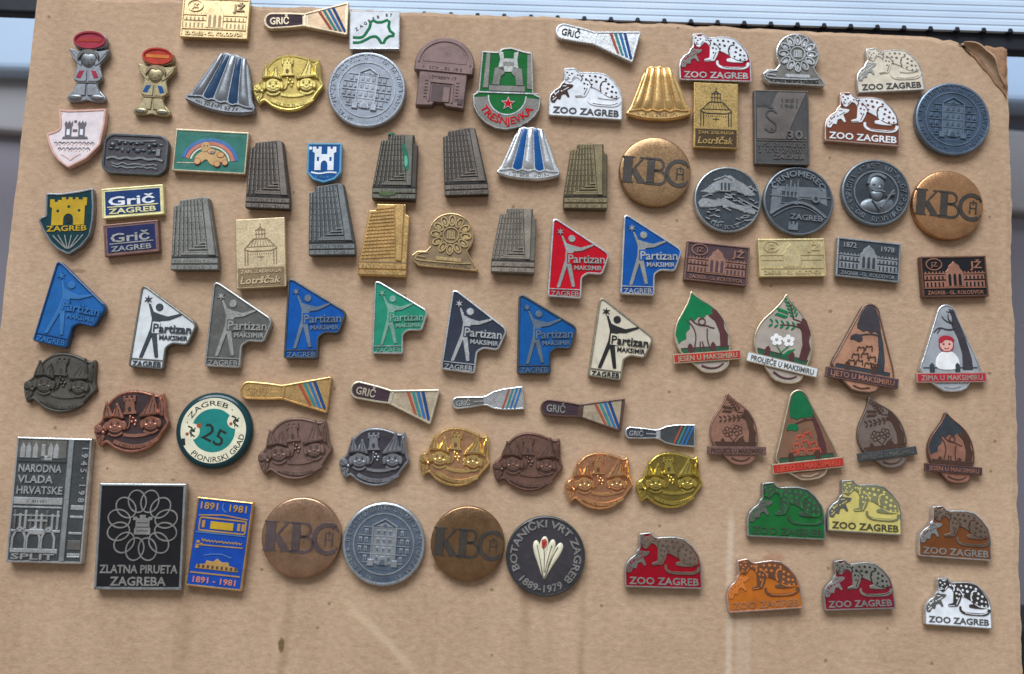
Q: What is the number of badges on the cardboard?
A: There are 93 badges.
